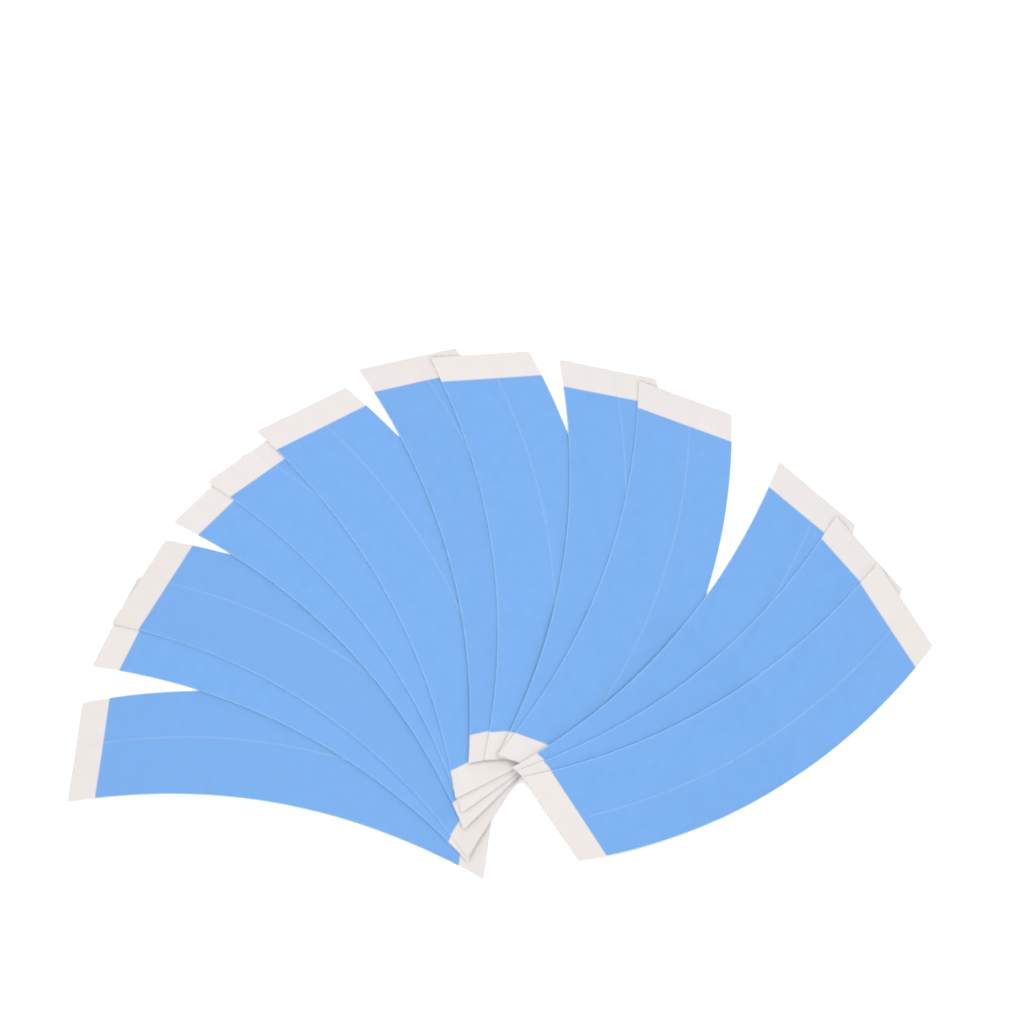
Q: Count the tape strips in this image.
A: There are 13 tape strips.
